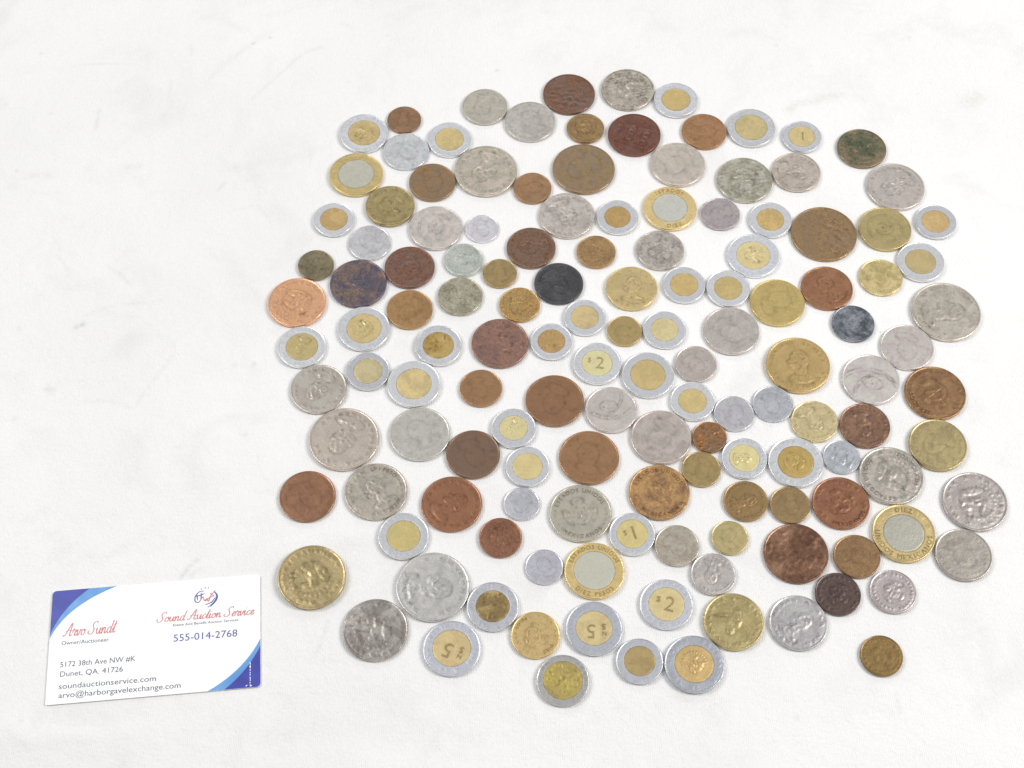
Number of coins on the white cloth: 139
